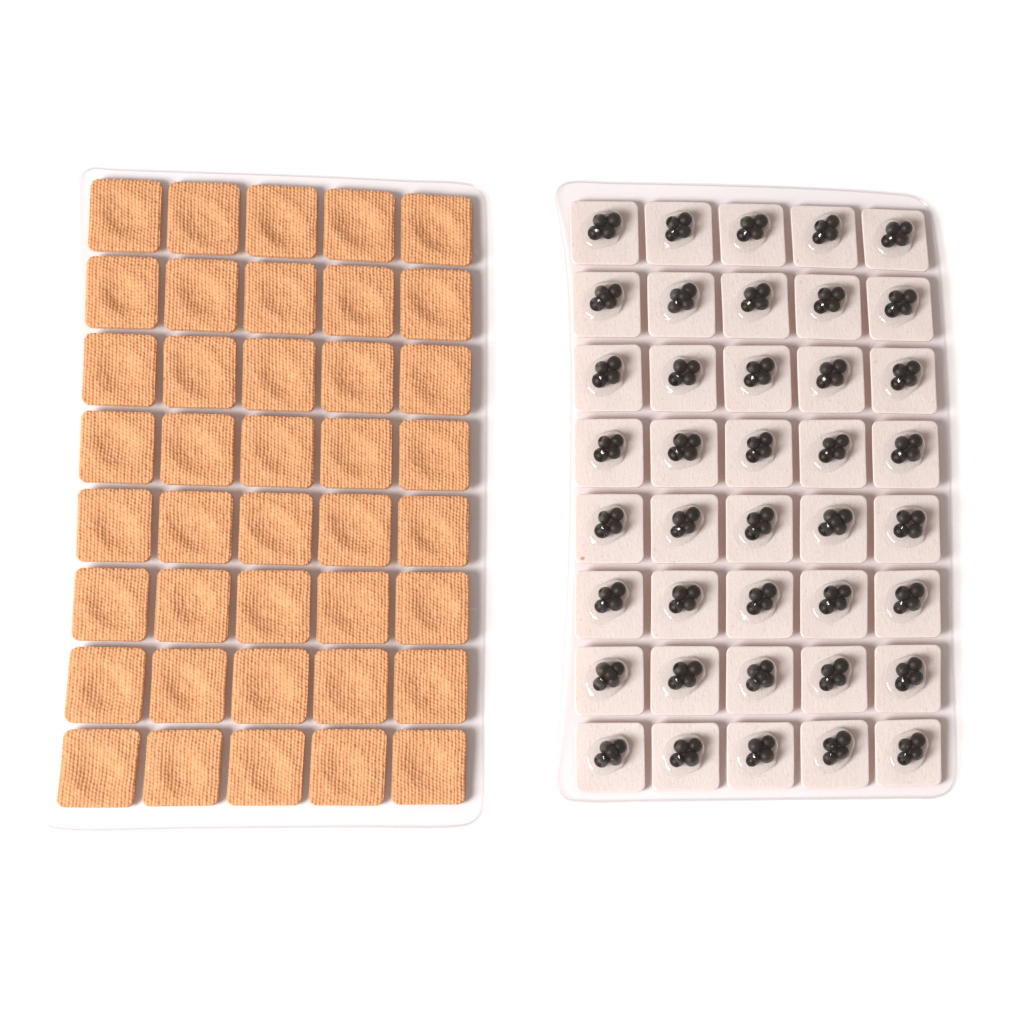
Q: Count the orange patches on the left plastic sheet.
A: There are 40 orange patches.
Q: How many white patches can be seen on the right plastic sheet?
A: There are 40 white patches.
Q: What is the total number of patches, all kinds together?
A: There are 80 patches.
